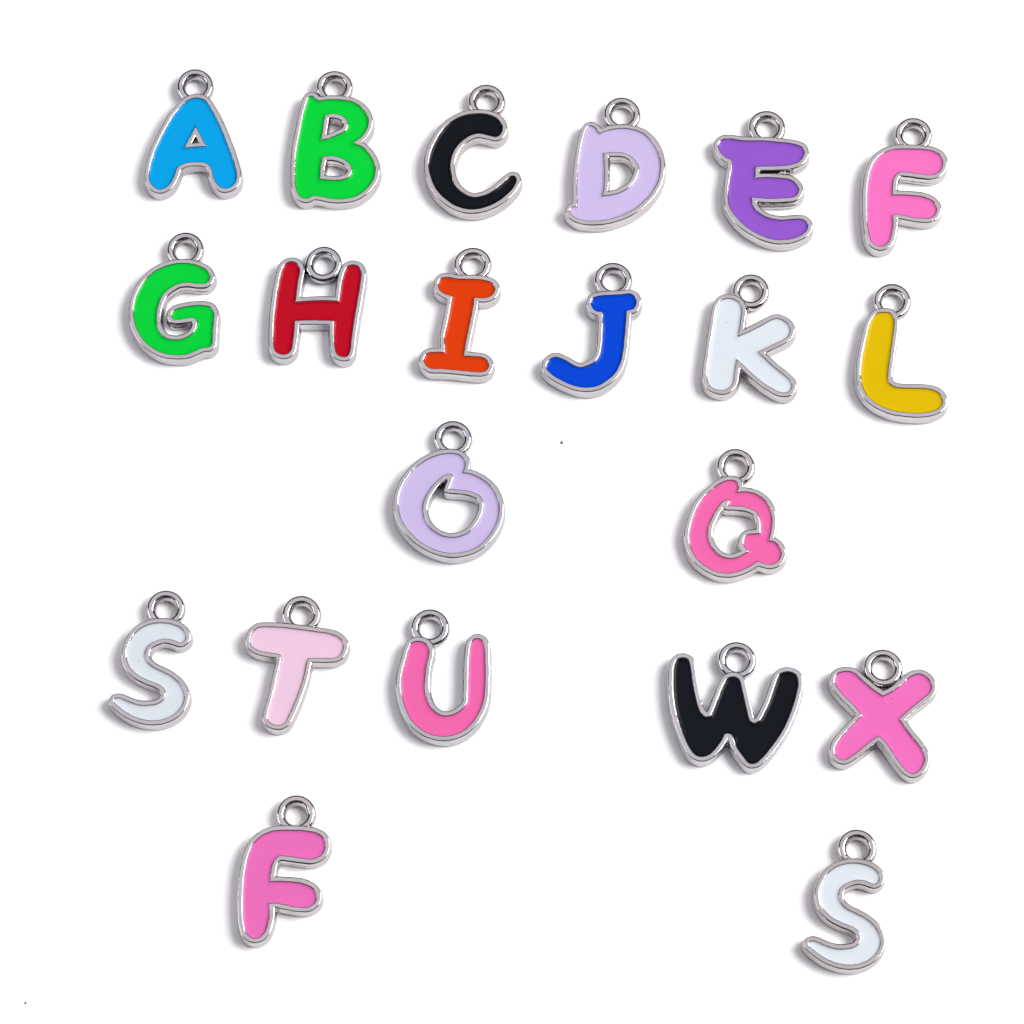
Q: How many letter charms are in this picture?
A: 21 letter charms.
